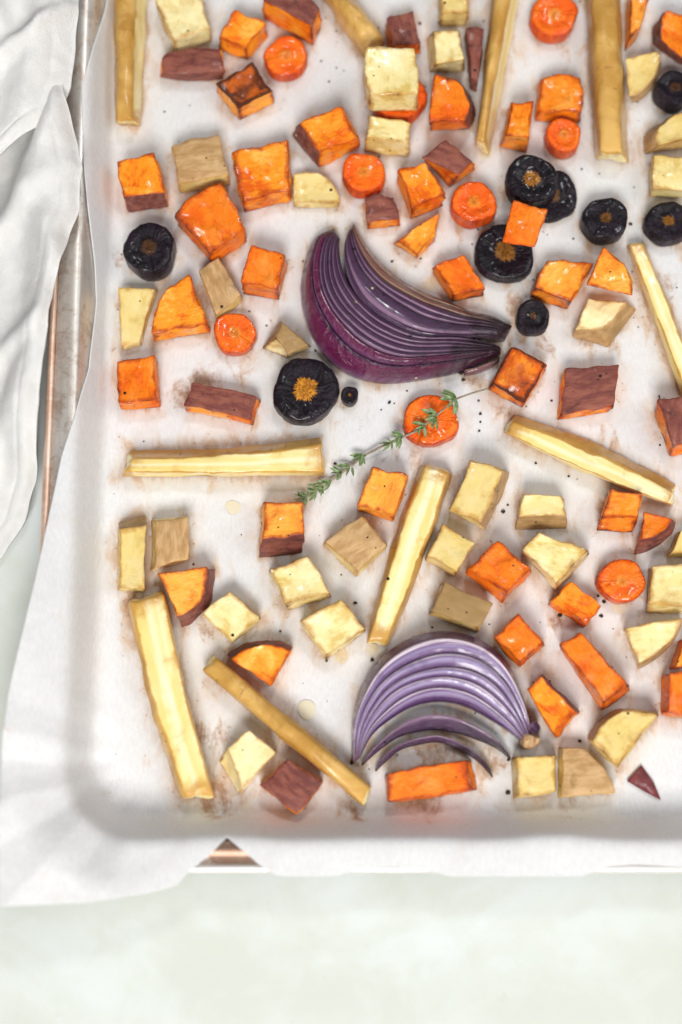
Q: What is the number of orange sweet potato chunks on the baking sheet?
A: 45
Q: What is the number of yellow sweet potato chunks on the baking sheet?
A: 32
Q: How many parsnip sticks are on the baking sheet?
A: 10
